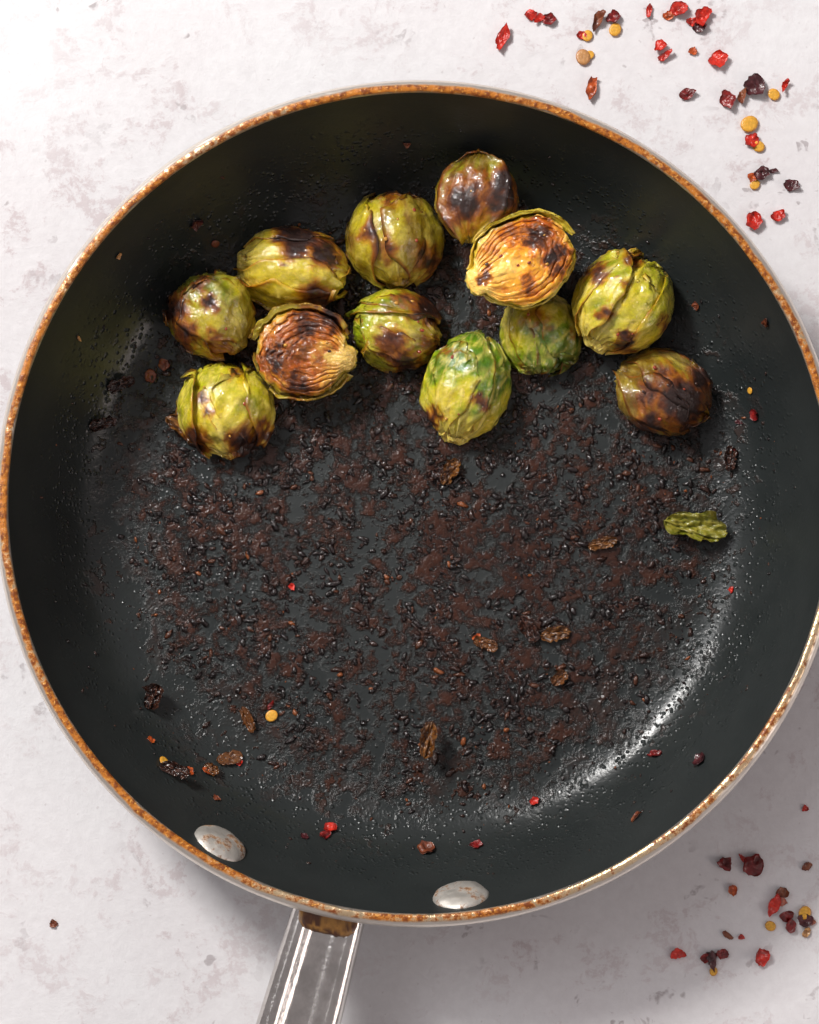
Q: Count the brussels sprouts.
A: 12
